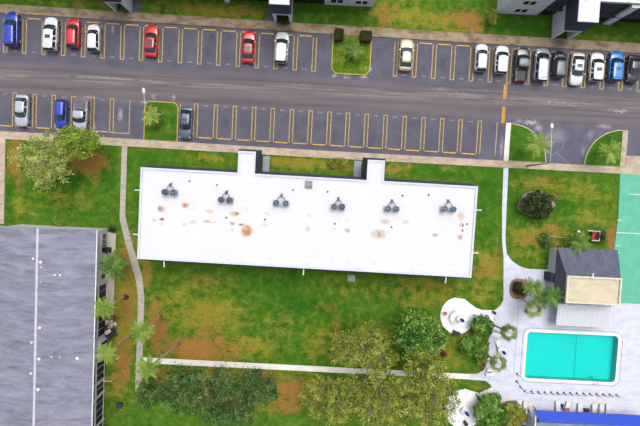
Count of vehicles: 21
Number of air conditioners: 12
